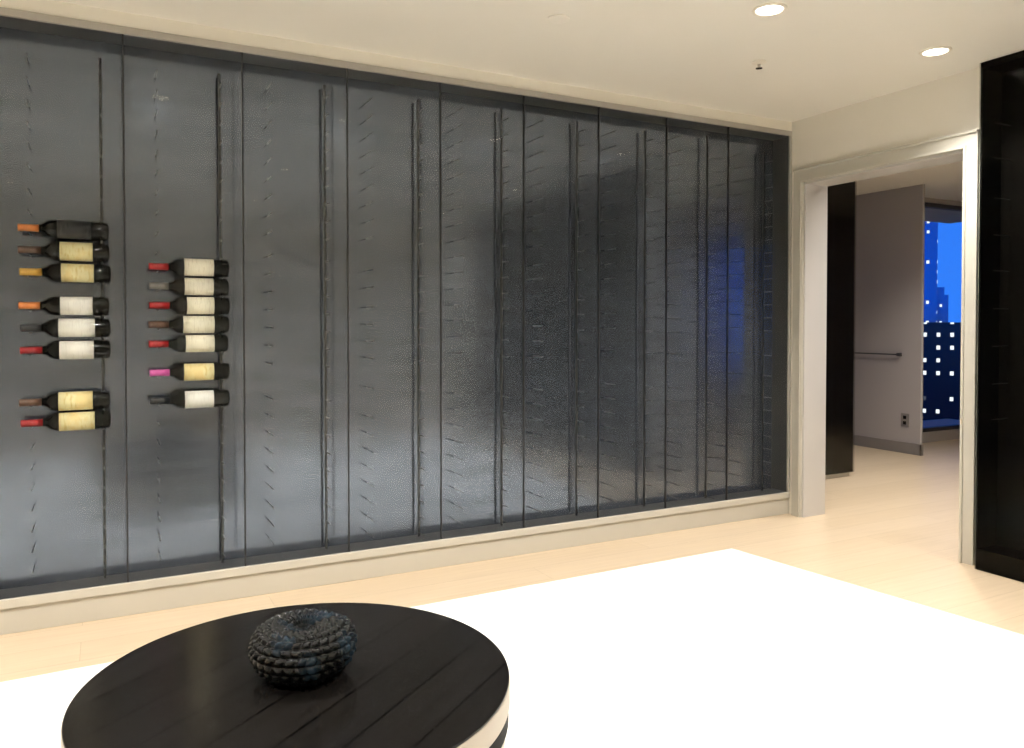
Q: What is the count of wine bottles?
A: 15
